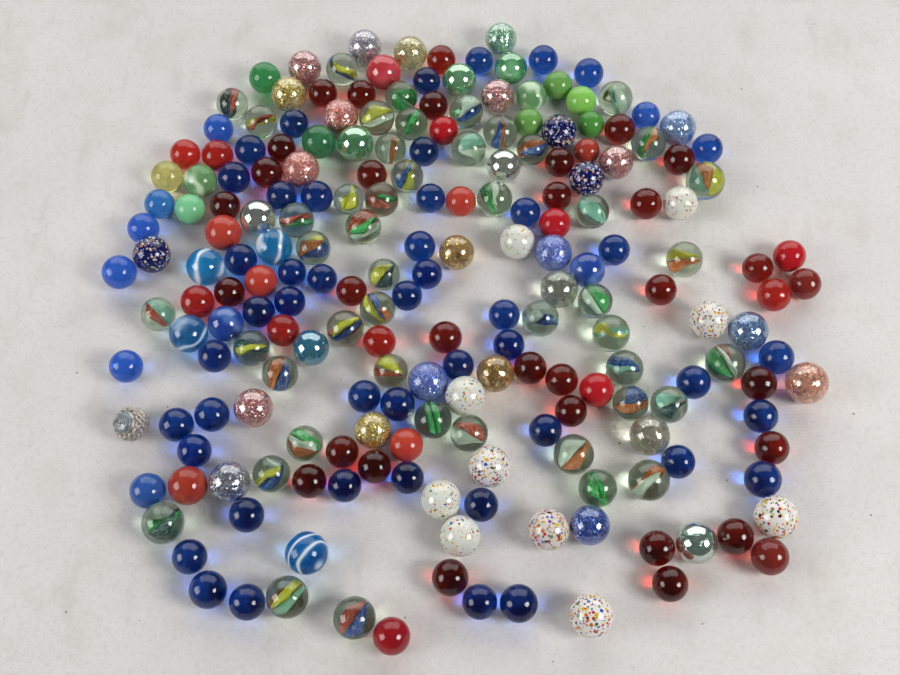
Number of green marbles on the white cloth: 13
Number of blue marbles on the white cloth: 68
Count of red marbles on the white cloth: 50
